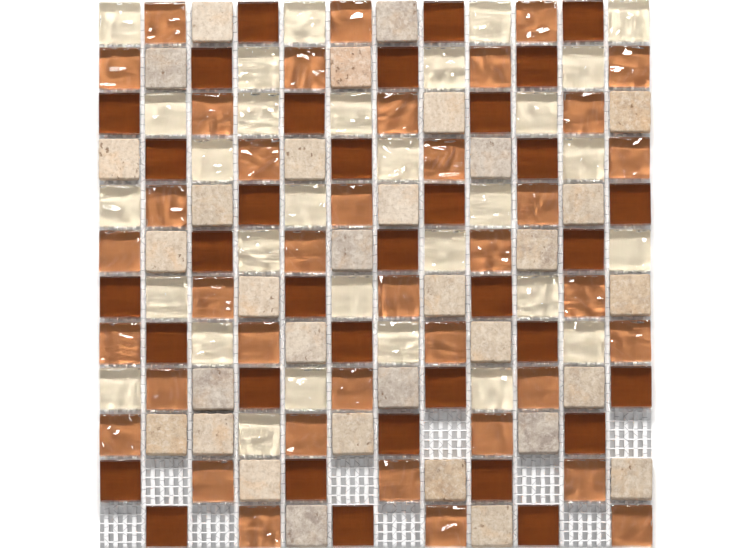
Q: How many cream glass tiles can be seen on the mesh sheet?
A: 30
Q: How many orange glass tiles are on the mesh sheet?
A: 38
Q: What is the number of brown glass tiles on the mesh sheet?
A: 35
